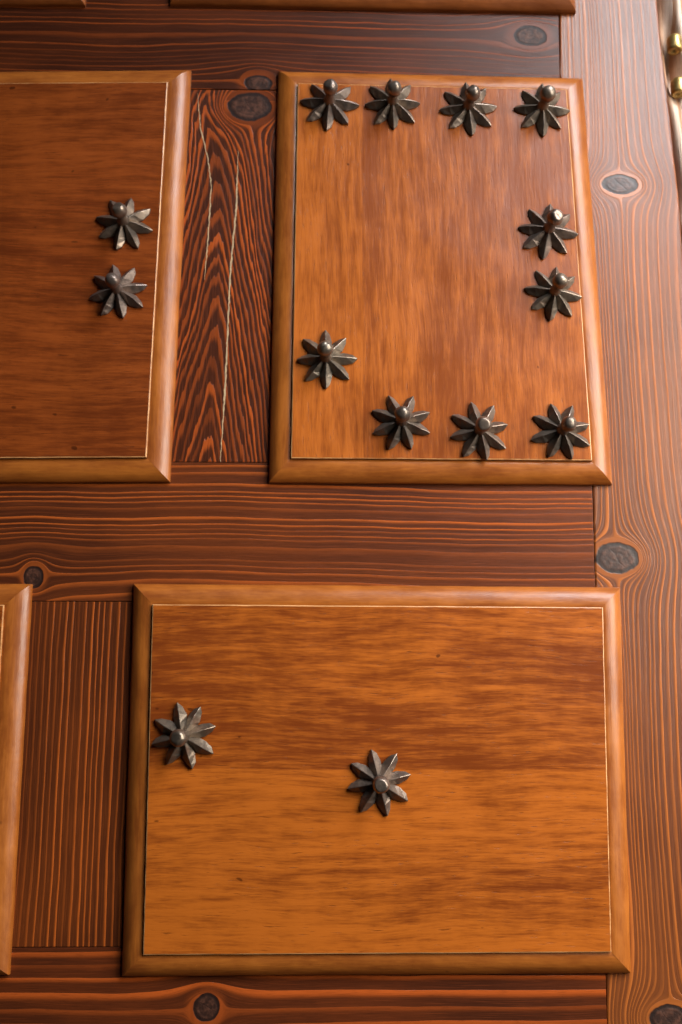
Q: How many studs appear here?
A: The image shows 14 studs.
